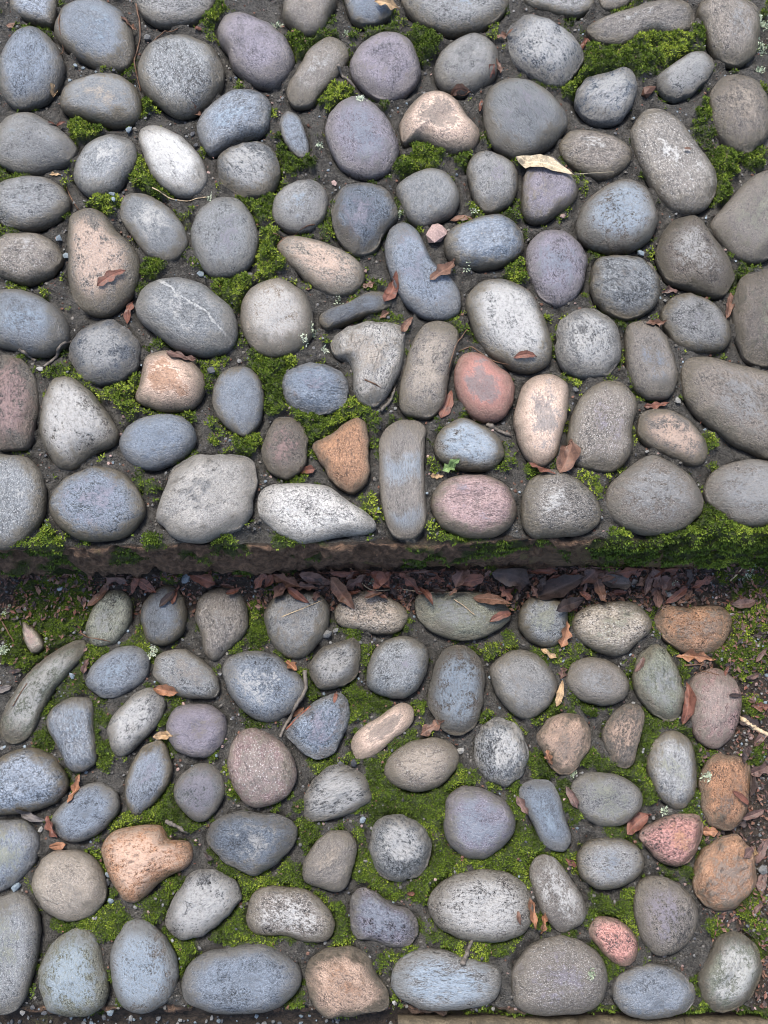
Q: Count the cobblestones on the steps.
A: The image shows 151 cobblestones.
